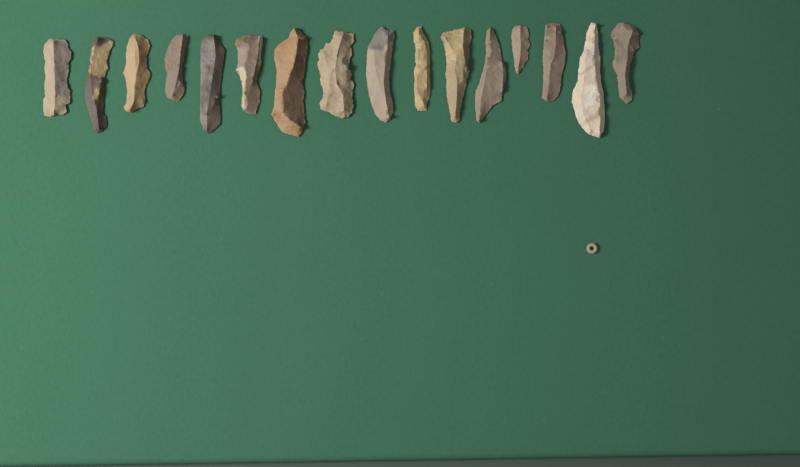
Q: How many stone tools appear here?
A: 16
